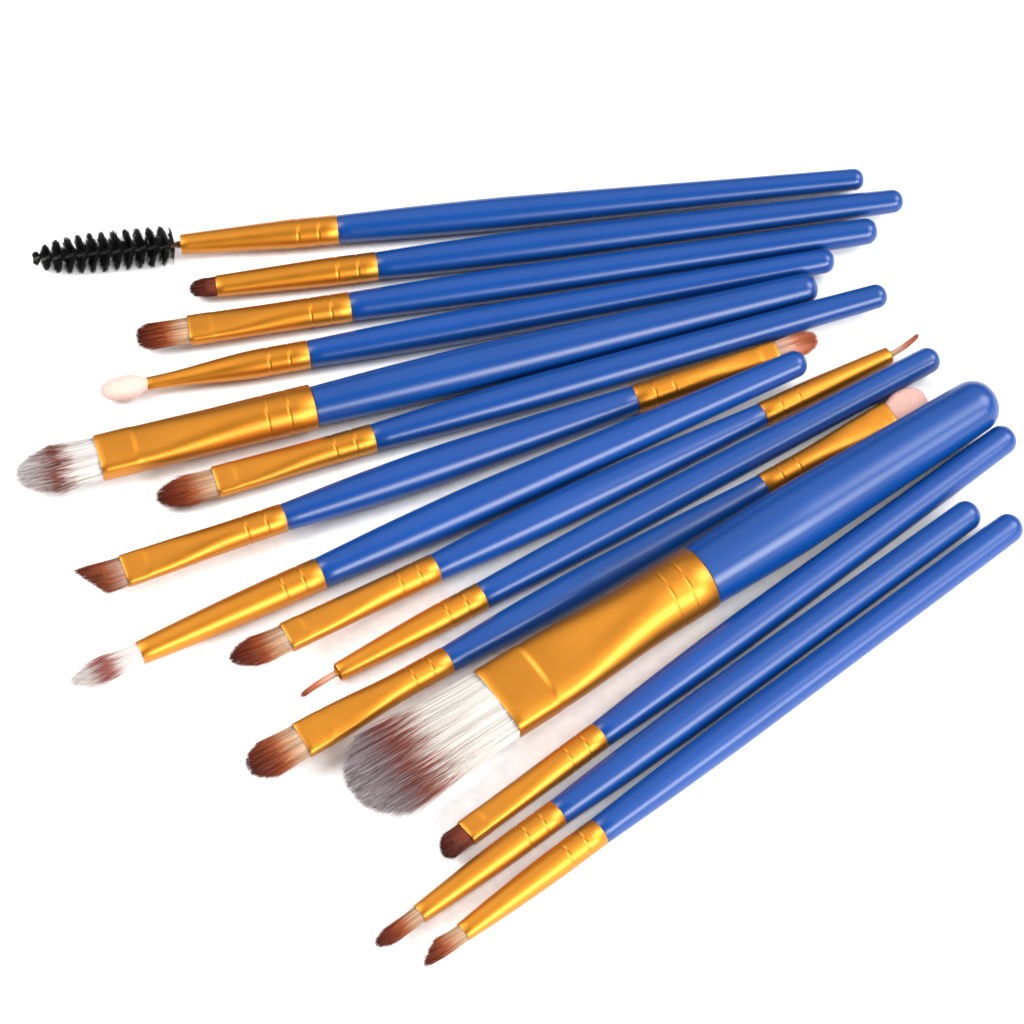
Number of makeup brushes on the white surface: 15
